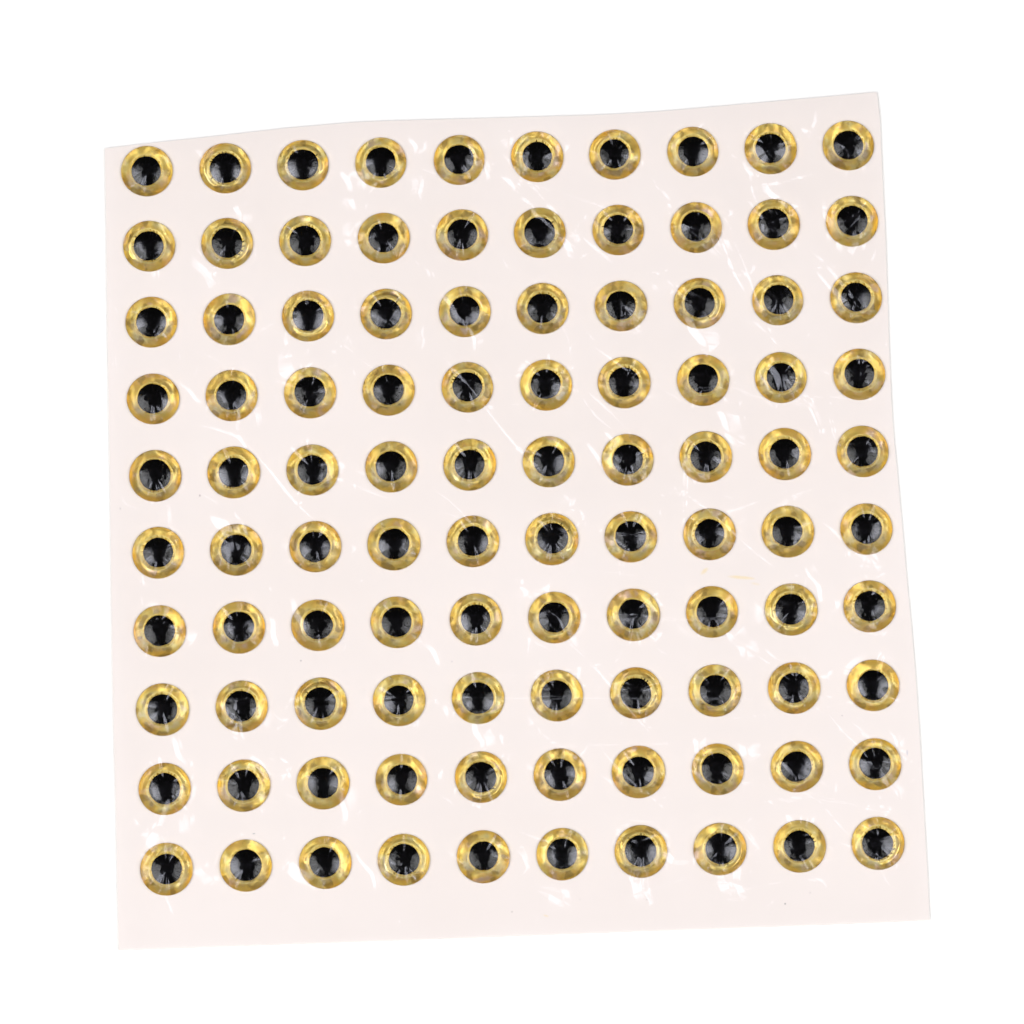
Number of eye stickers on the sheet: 100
